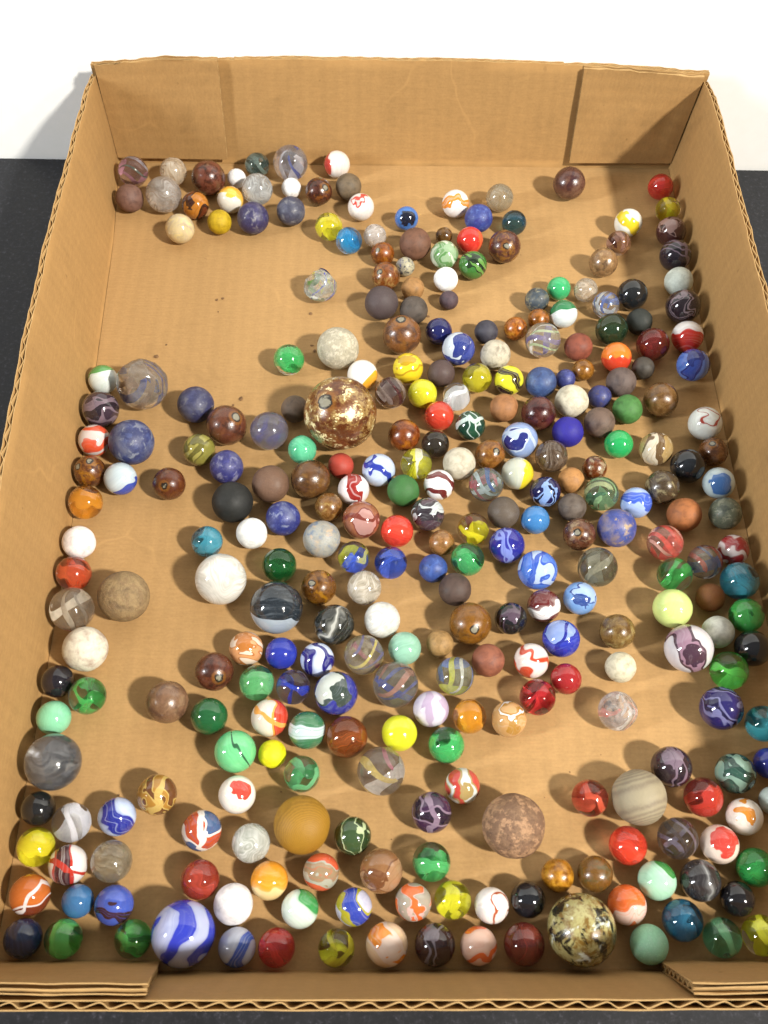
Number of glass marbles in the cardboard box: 200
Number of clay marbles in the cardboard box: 102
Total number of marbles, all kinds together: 302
